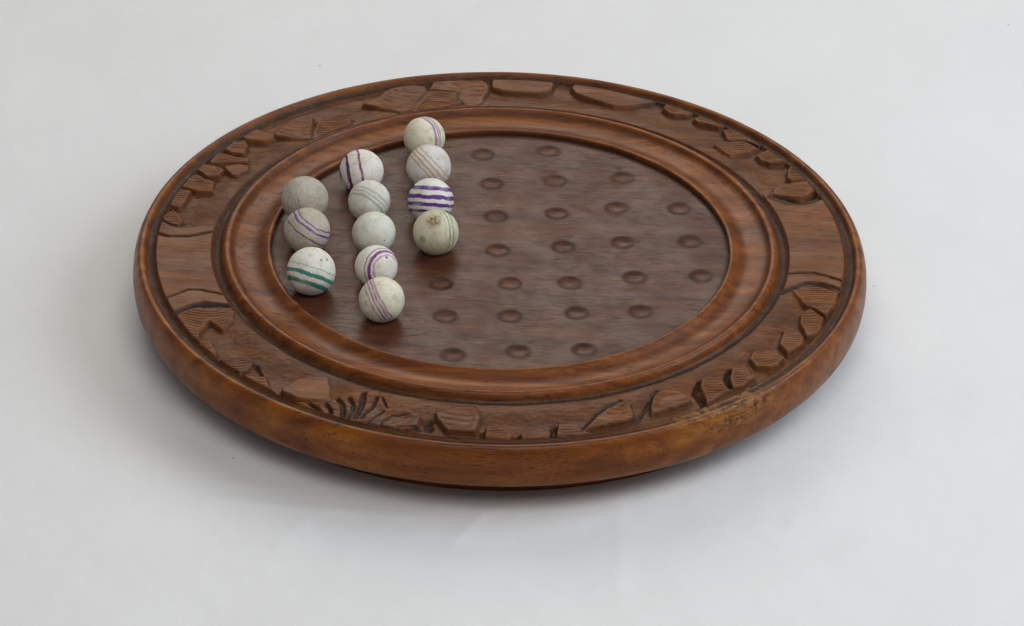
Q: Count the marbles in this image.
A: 12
